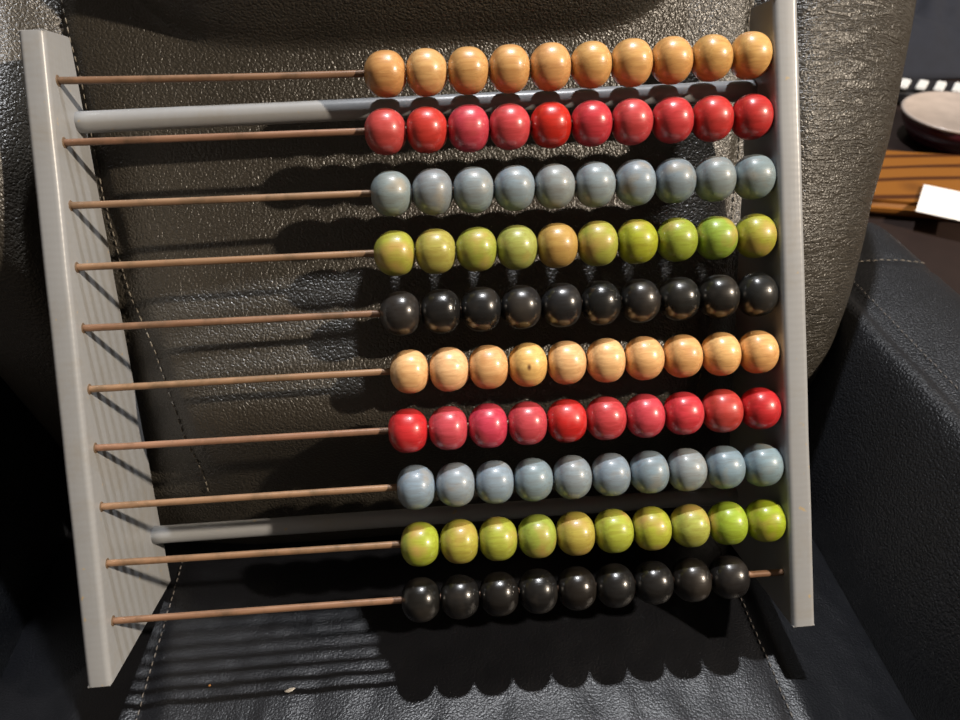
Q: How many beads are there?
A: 99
